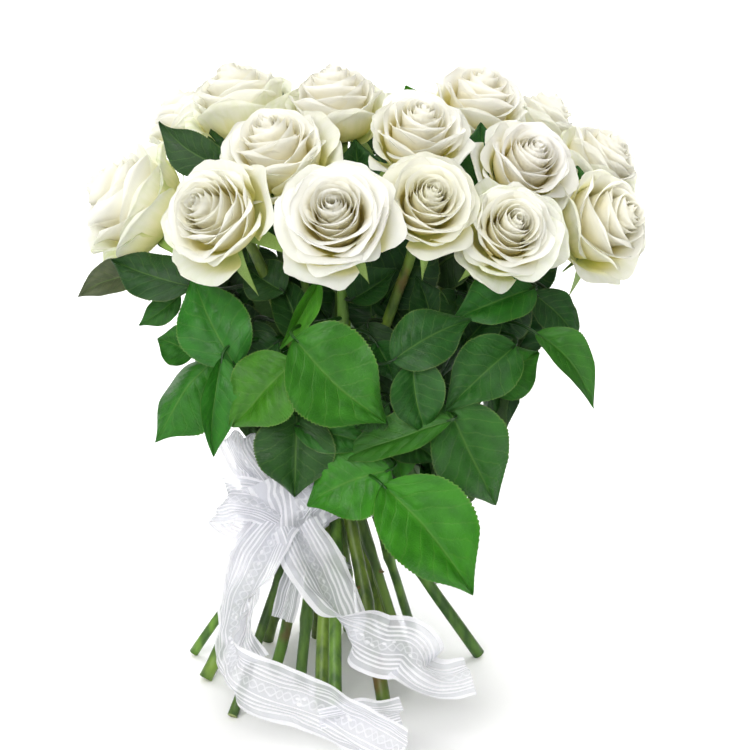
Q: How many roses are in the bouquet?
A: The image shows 15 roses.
